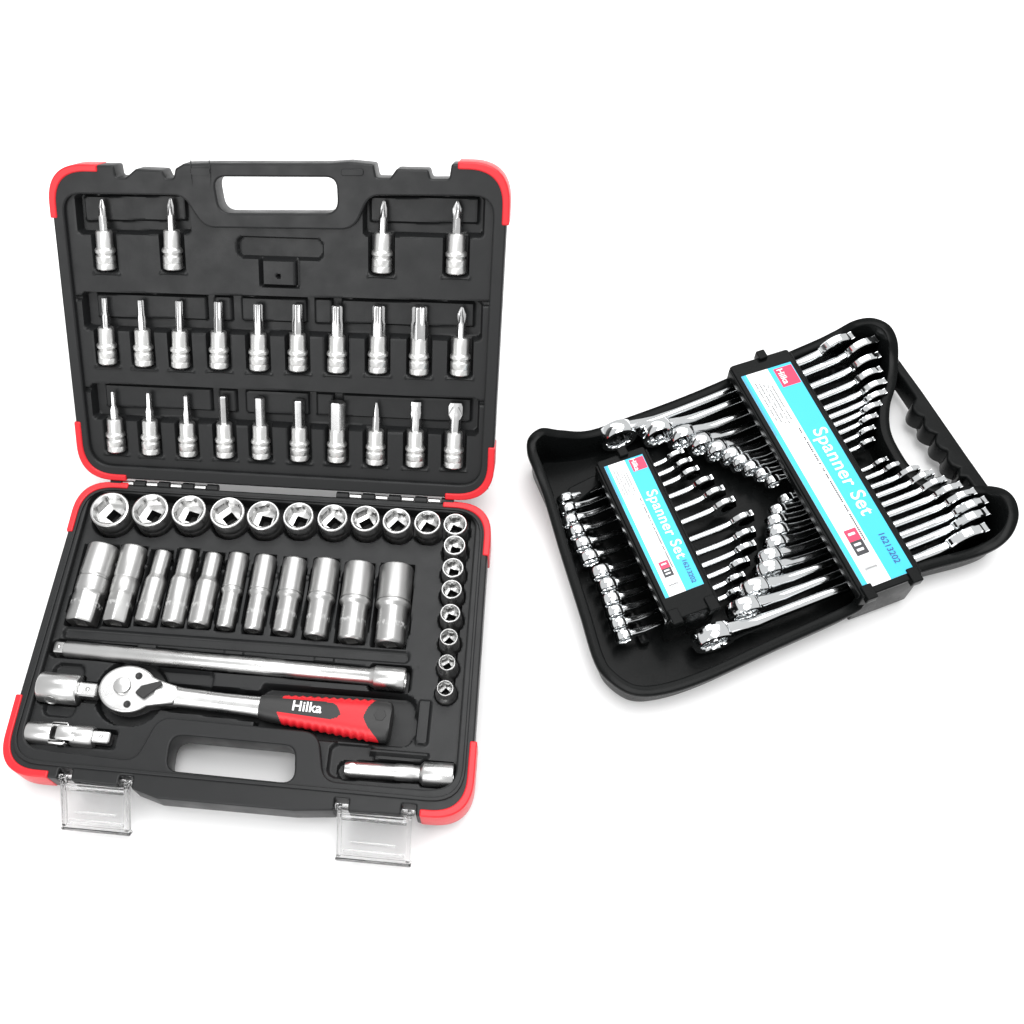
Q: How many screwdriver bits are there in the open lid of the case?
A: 24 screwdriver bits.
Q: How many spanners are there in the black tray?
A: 32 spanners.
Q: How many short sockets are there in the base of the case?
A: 18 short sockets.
